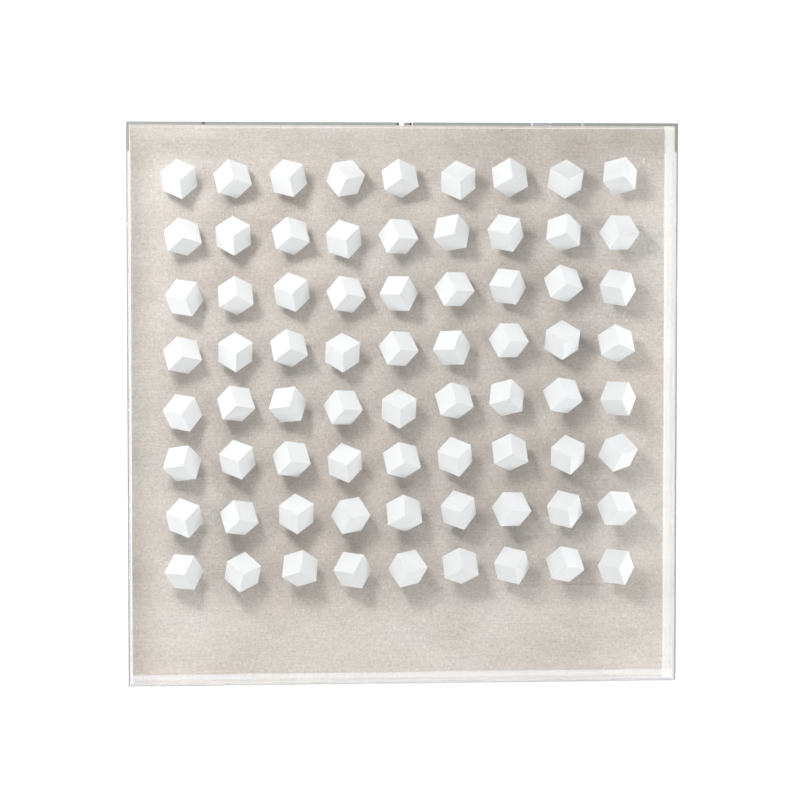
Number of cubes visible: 72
